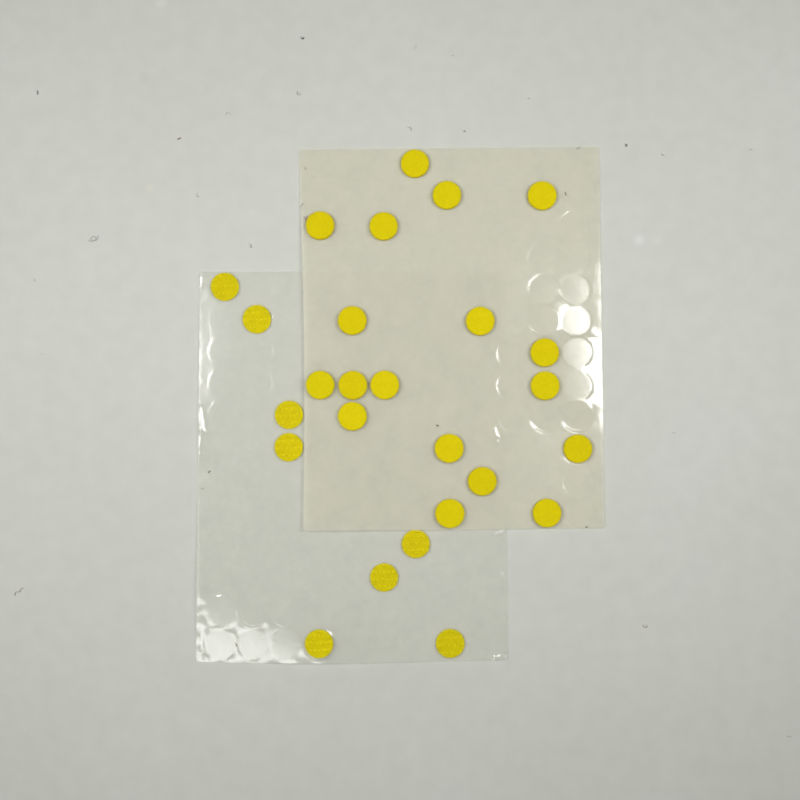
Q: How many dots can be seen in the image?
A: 26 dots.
